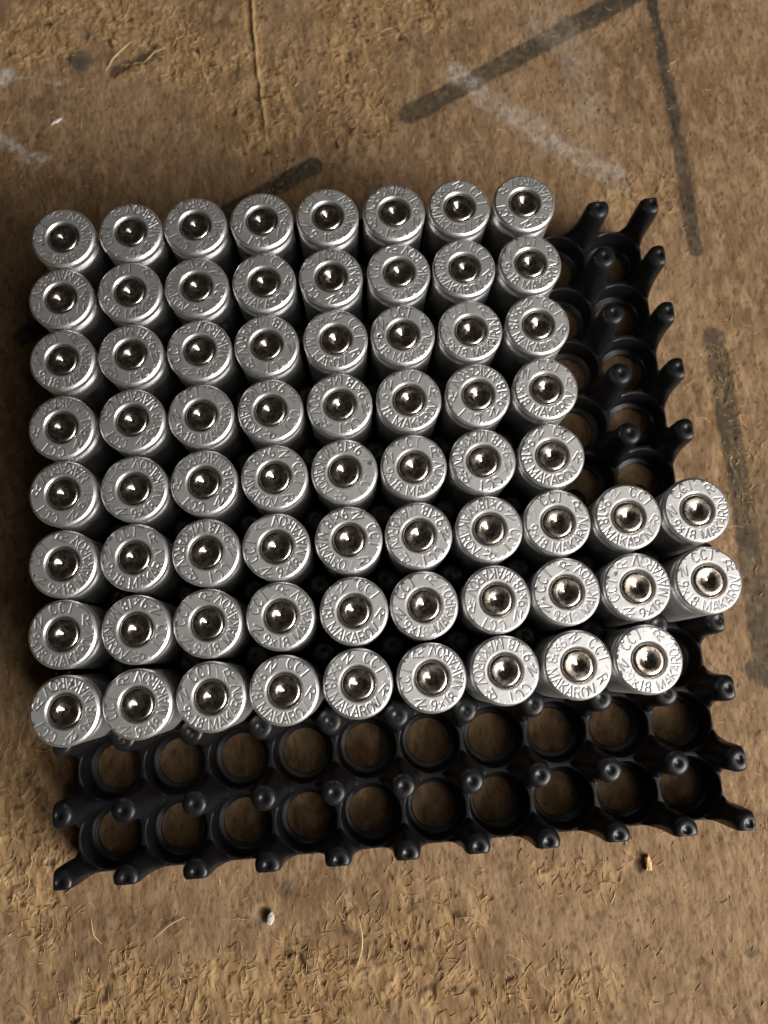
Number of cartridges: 69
